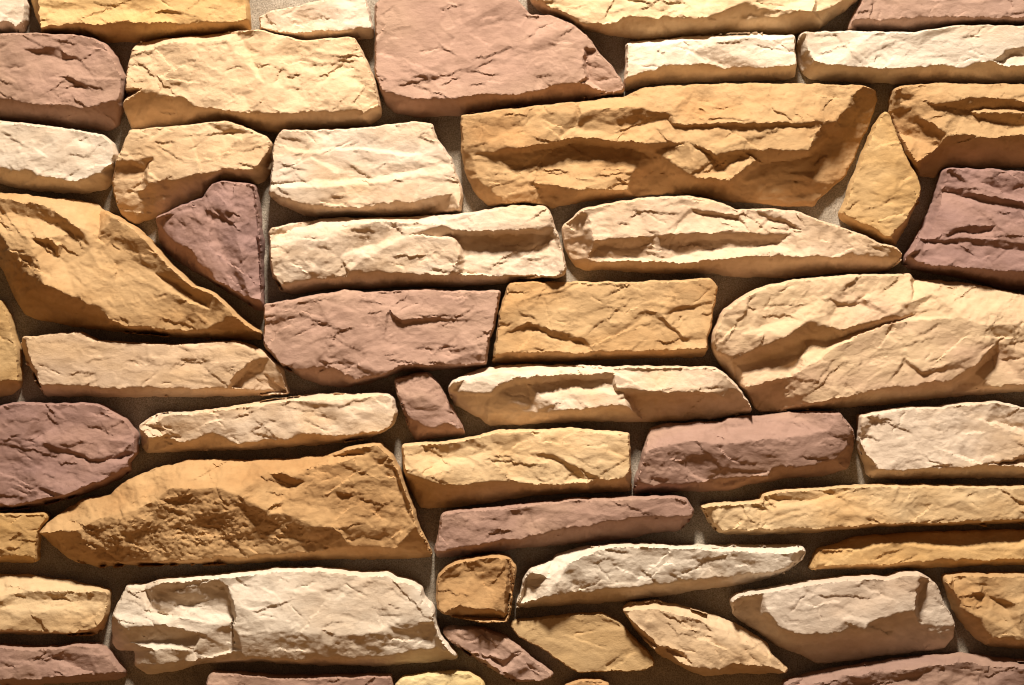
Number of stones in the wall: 52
